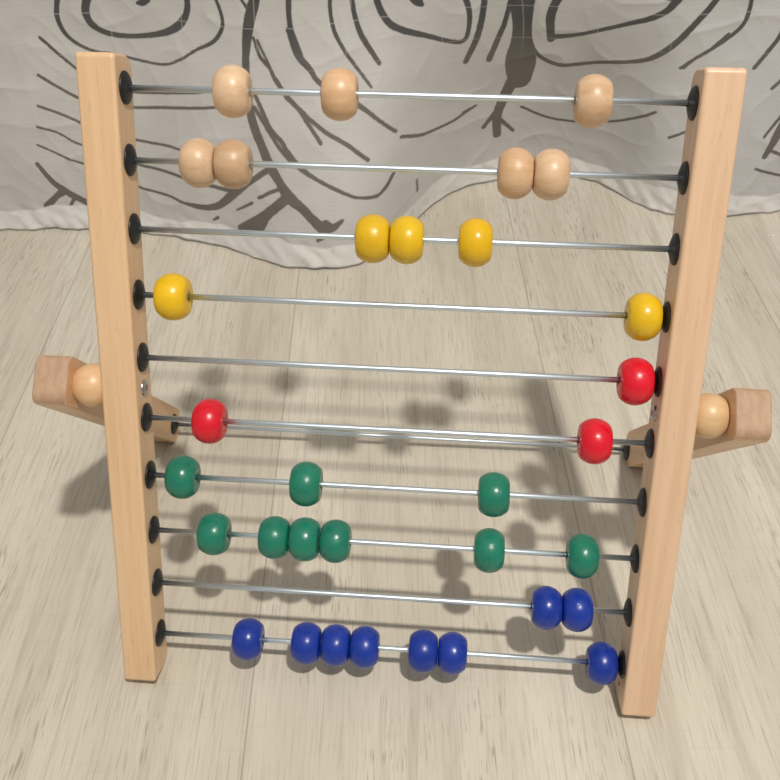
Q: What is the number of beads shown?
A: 33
